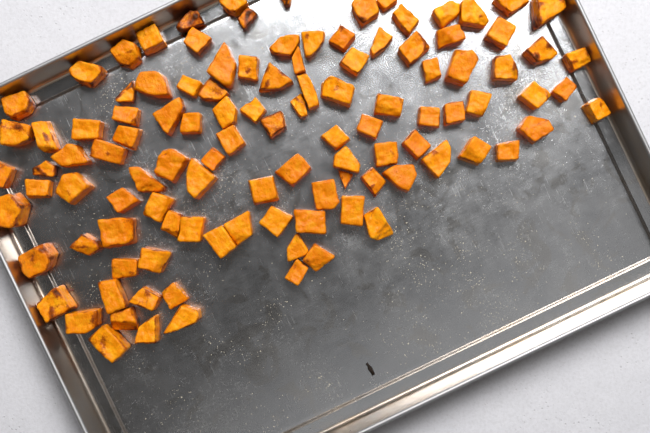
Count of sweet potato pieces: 111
